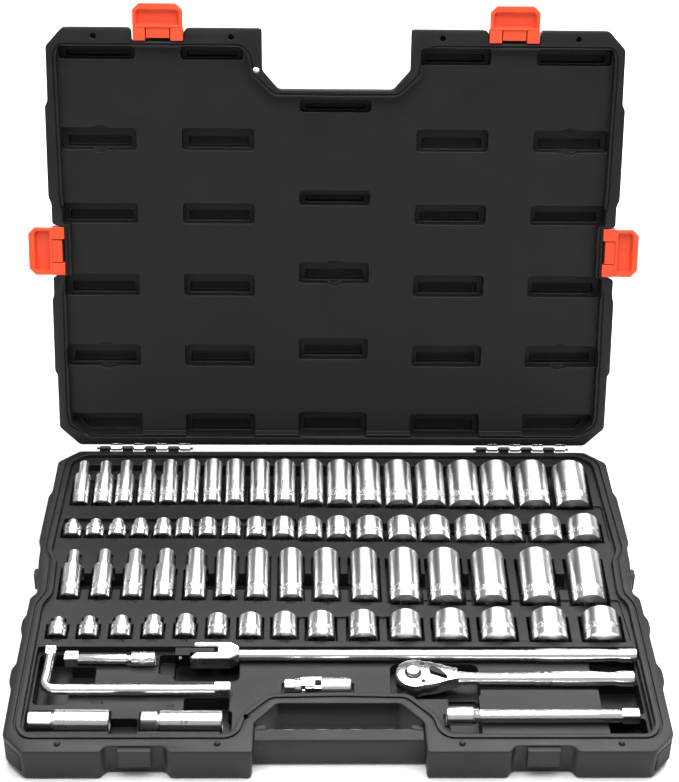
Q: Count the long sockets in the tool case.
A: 36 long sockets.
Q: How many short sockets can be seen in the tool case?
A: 34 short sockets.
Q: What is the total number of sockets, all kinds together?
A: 70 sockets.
